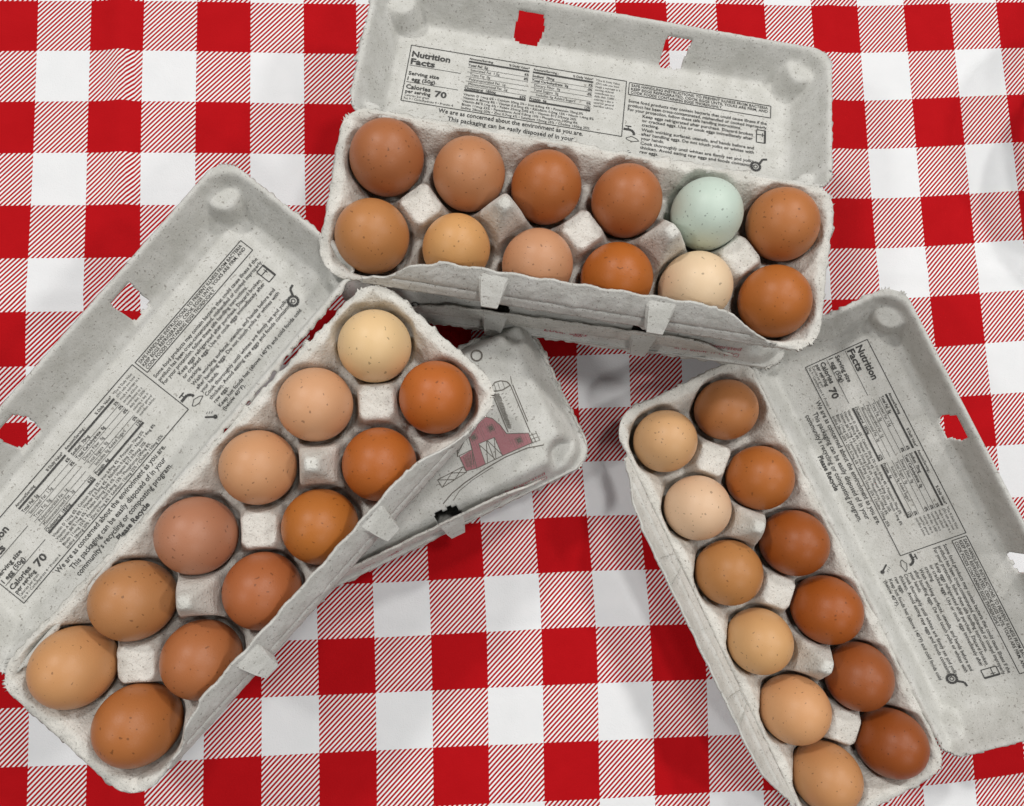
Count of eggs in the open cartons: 36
